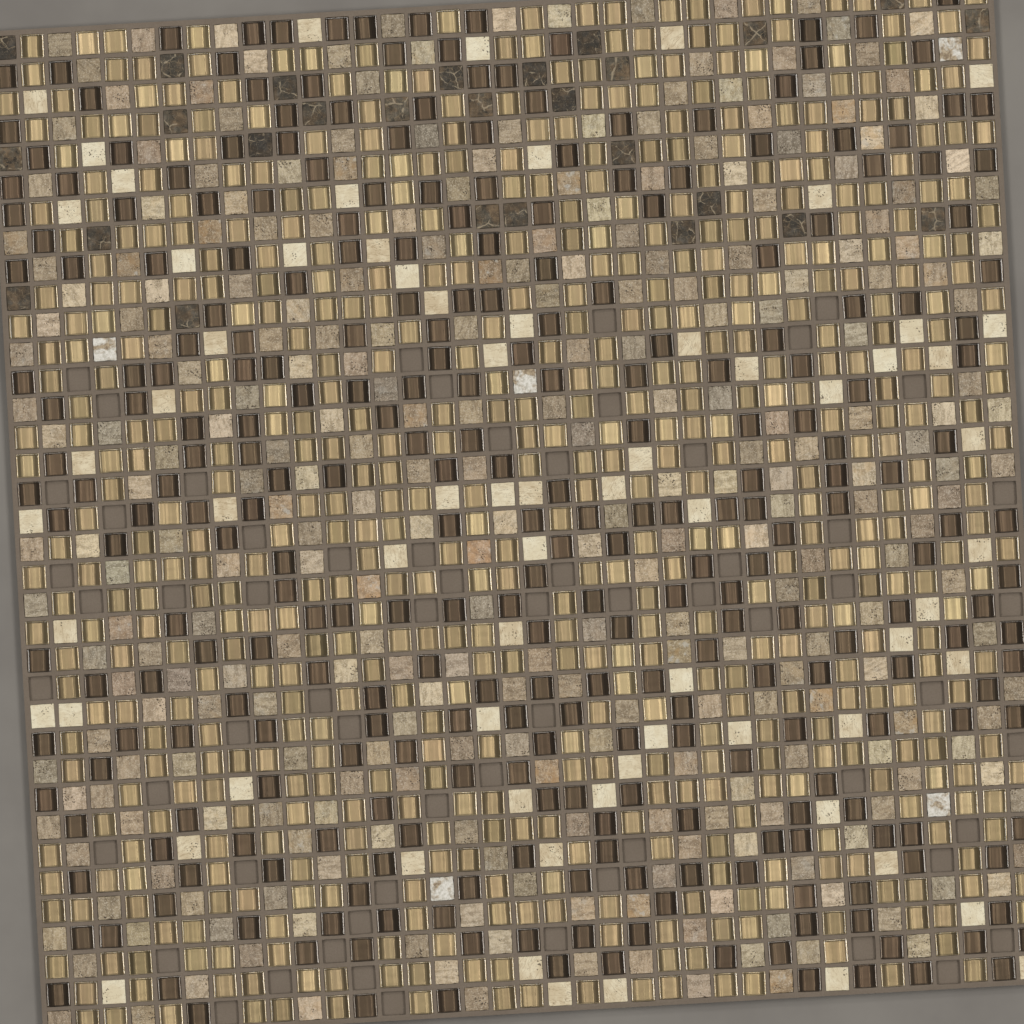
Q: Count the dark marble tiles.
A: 27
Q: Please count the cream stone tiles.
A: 68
